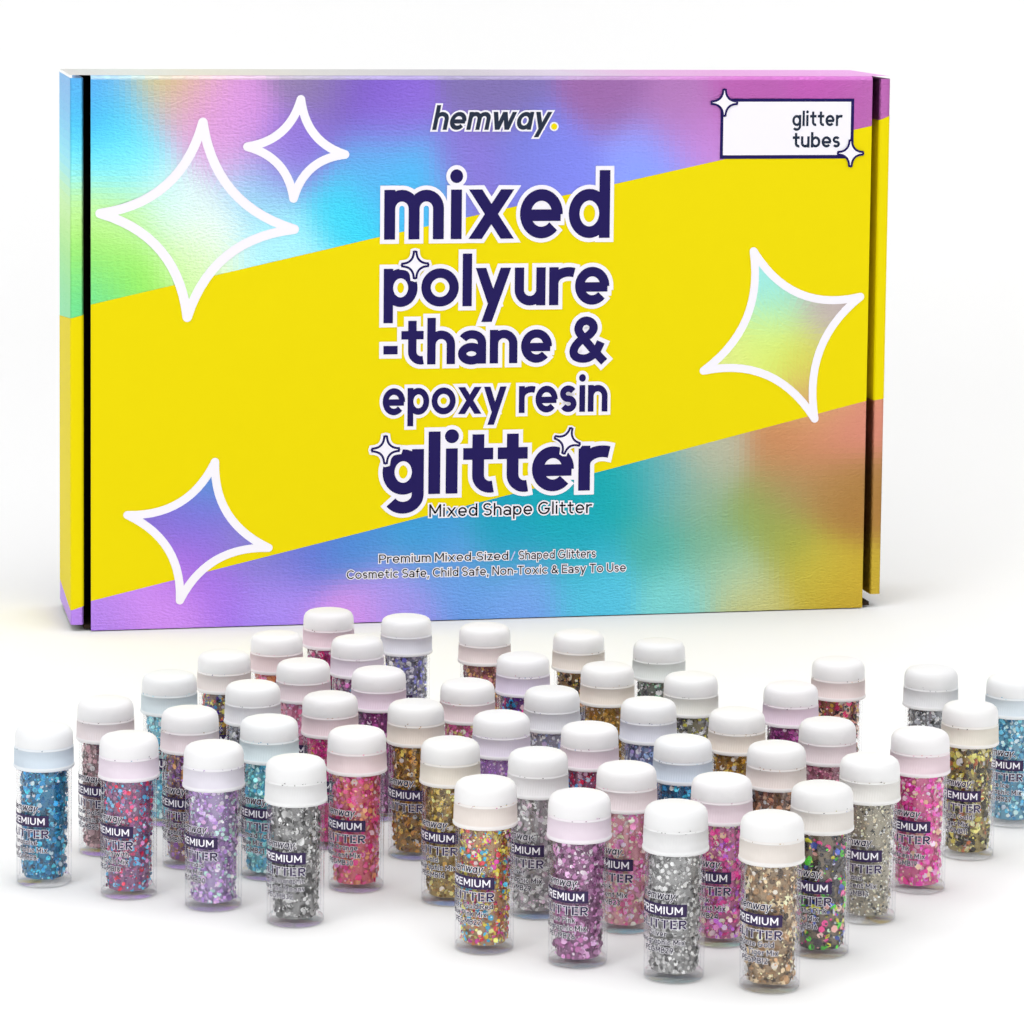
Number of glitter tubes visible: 50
